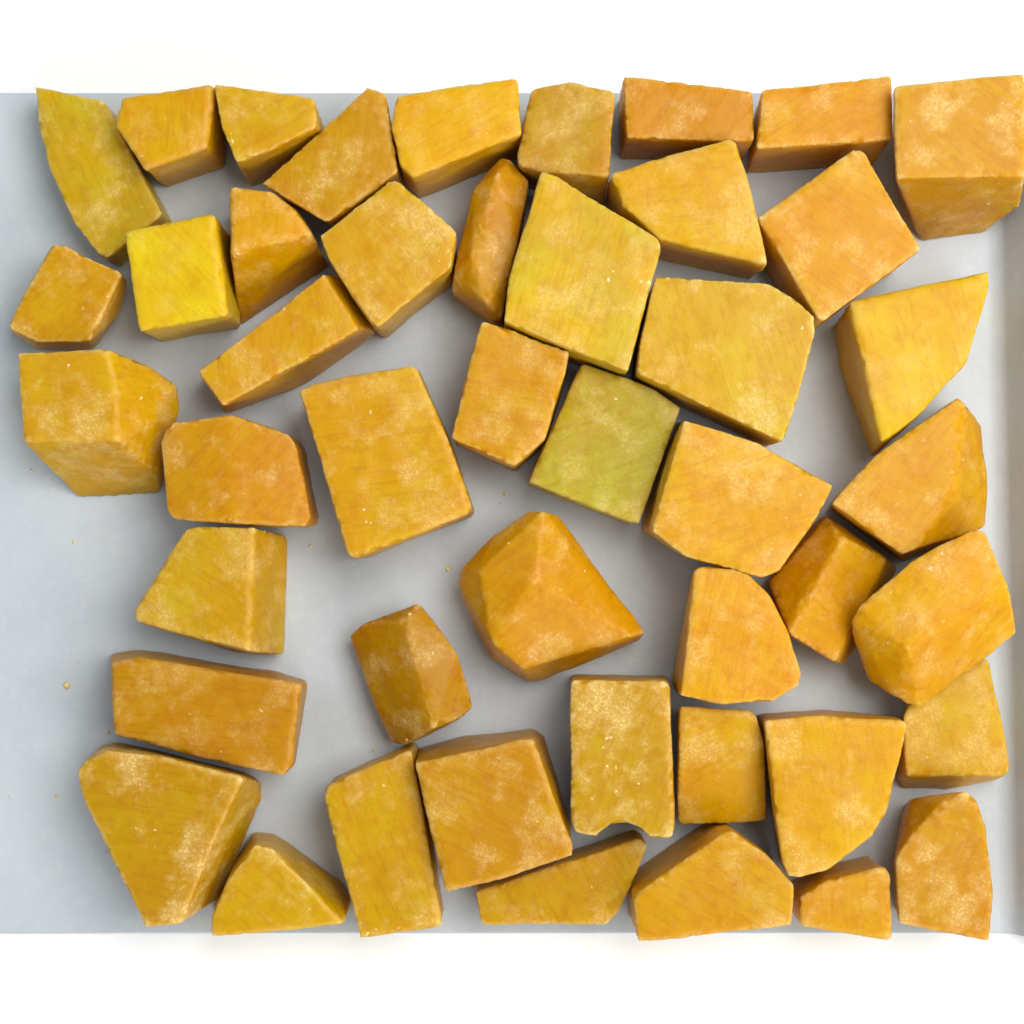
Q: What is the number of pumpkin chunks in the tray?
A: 46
